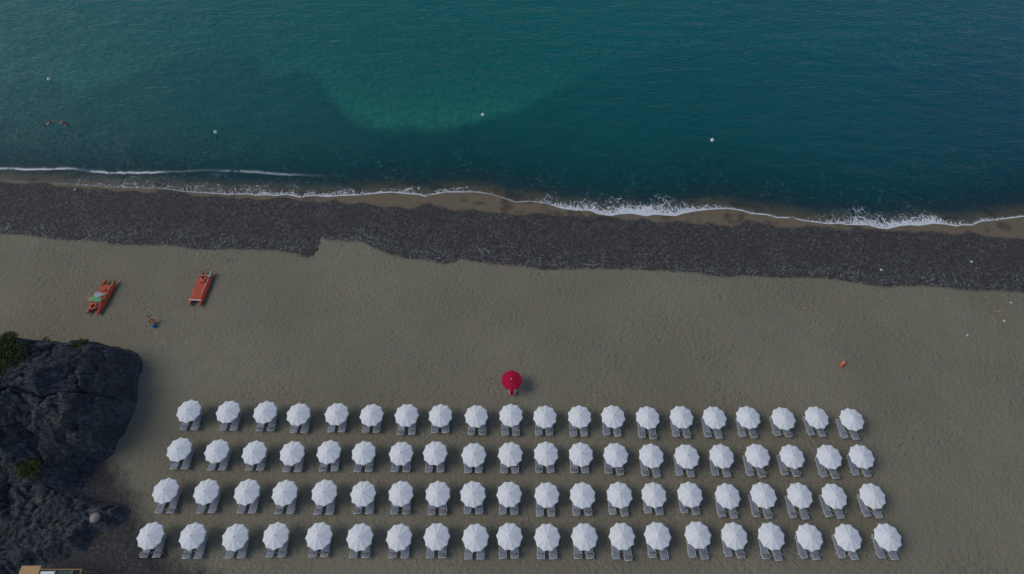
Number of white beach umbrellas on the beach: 80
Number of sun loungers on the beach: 160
